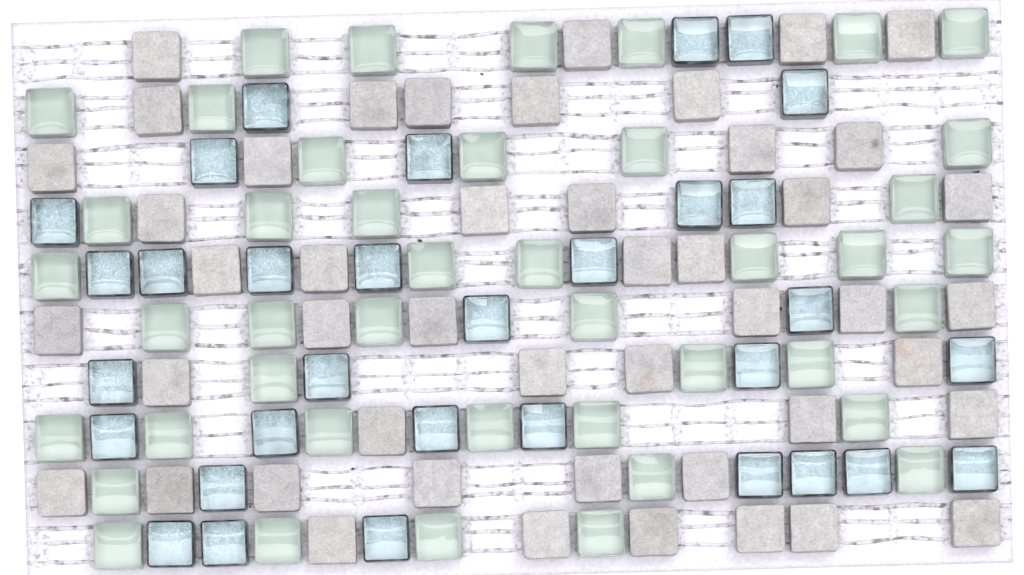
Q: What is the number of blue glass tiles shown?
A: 32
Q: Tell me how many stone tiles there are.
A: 47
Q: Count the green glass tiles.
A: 43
